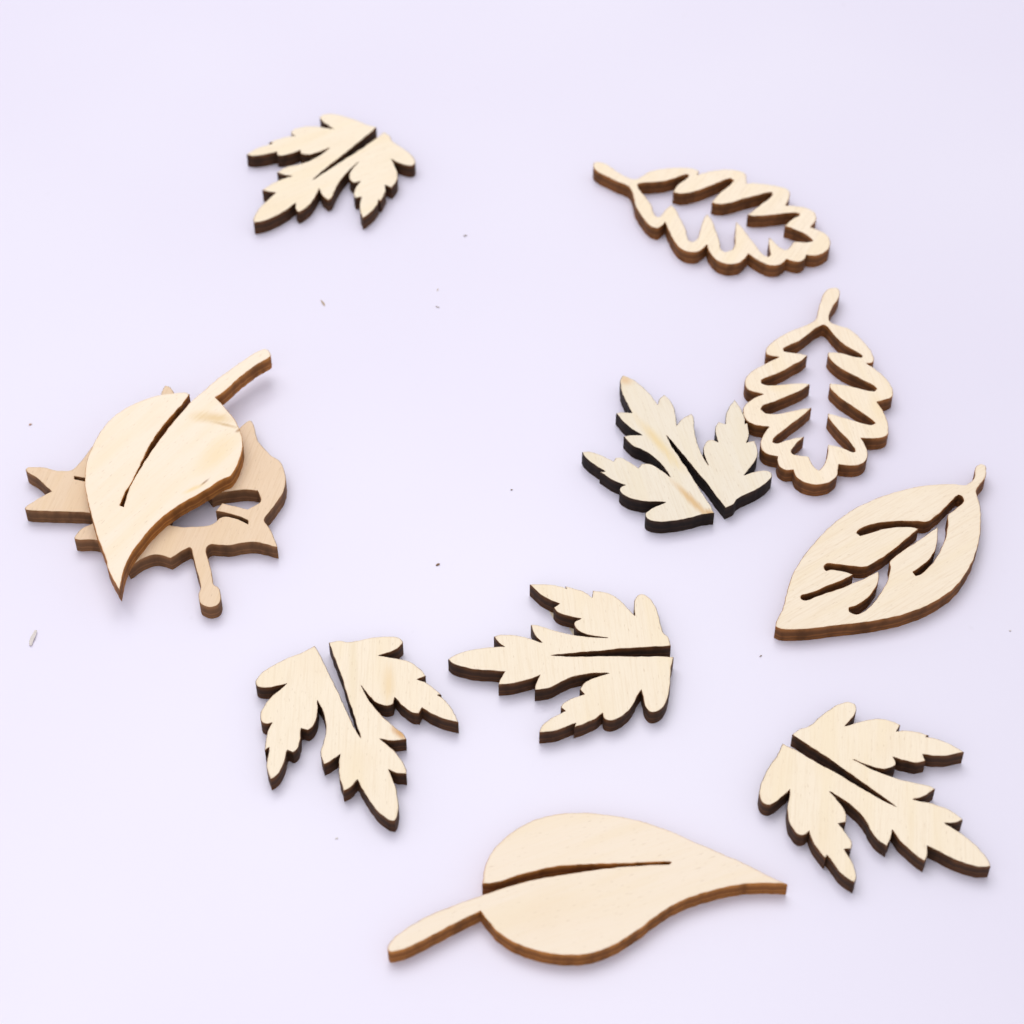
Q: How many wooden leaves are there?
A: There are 11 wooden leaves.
